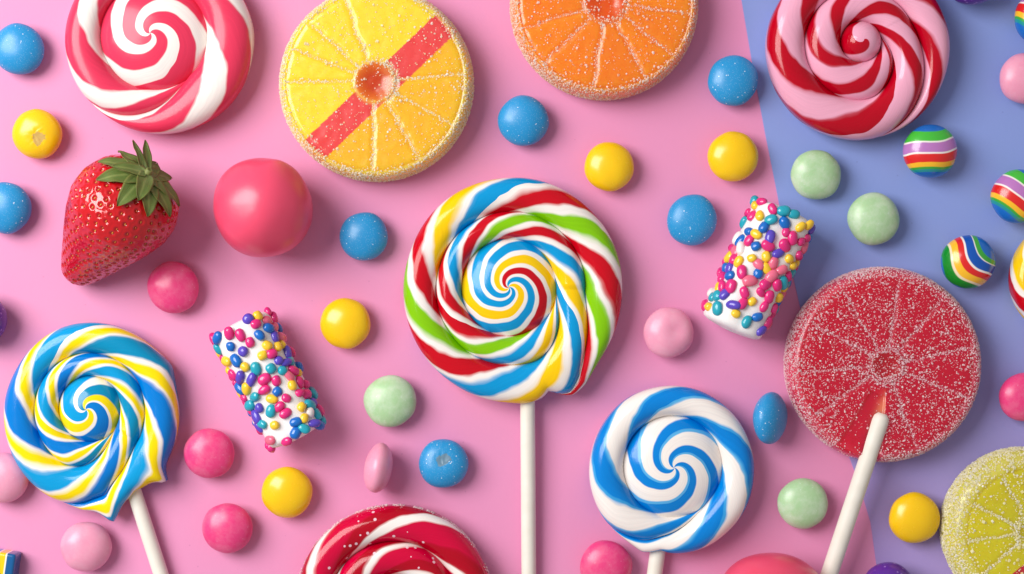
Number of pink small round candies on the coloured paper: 10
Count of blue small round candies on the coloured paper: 8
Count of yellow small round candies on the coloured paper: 6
